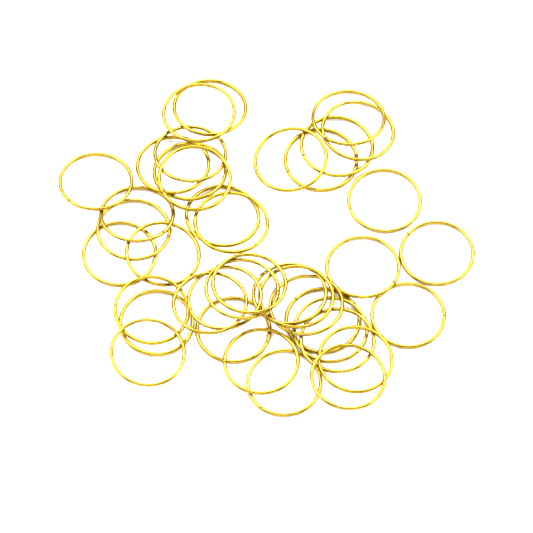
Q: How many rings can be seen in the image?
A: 40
